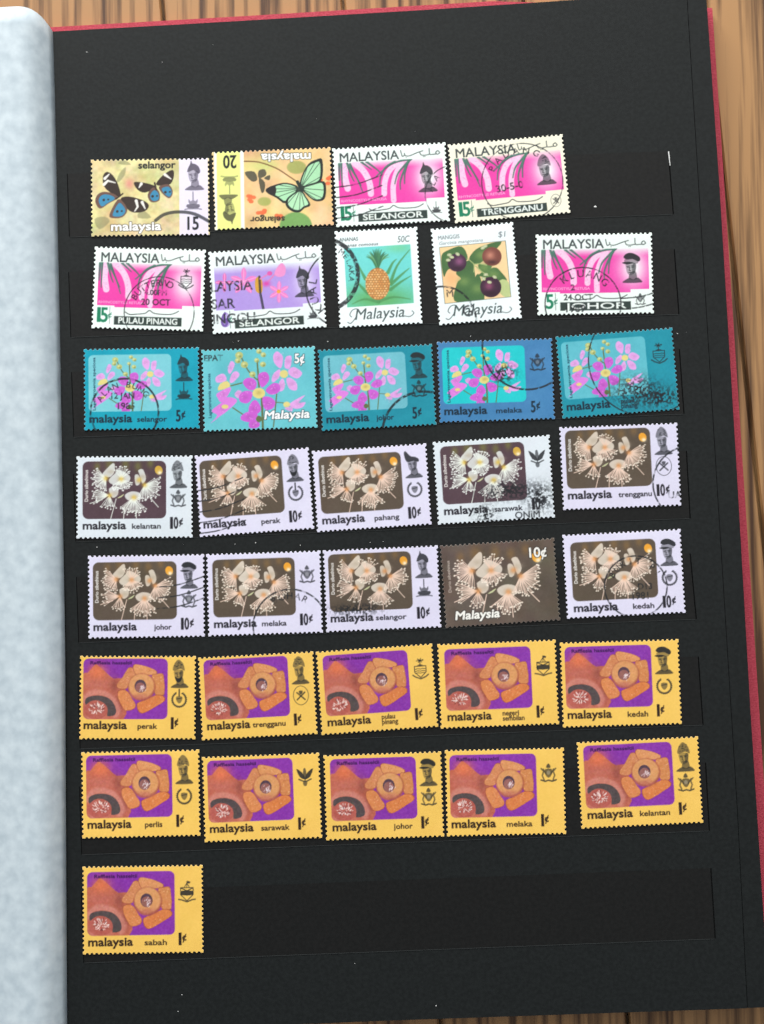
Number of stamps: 35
